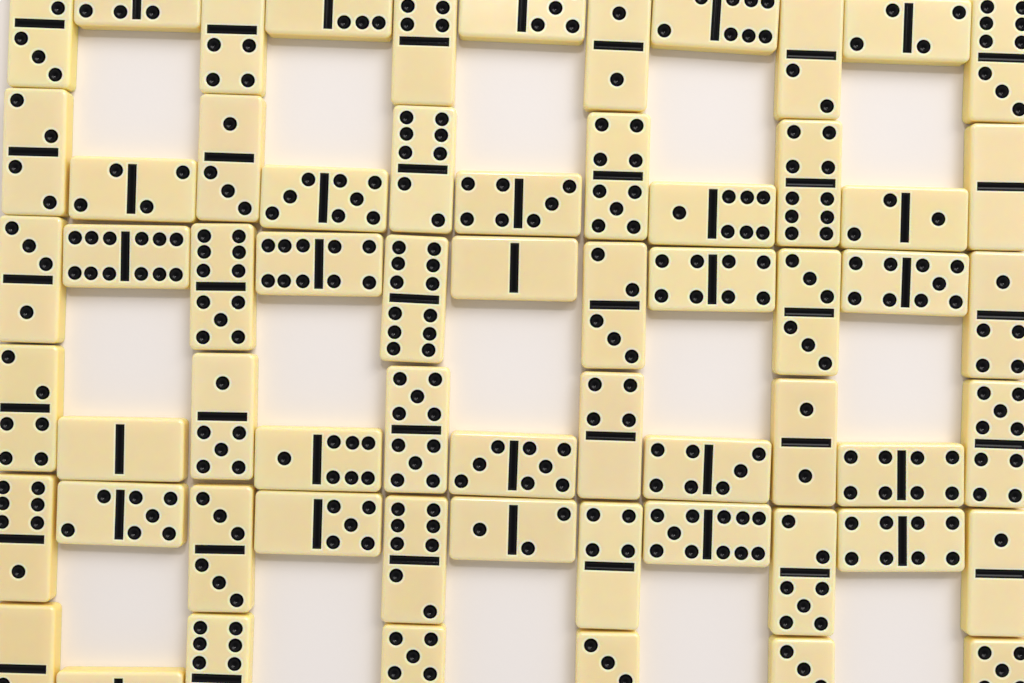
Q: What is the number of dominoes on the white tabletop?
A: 62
